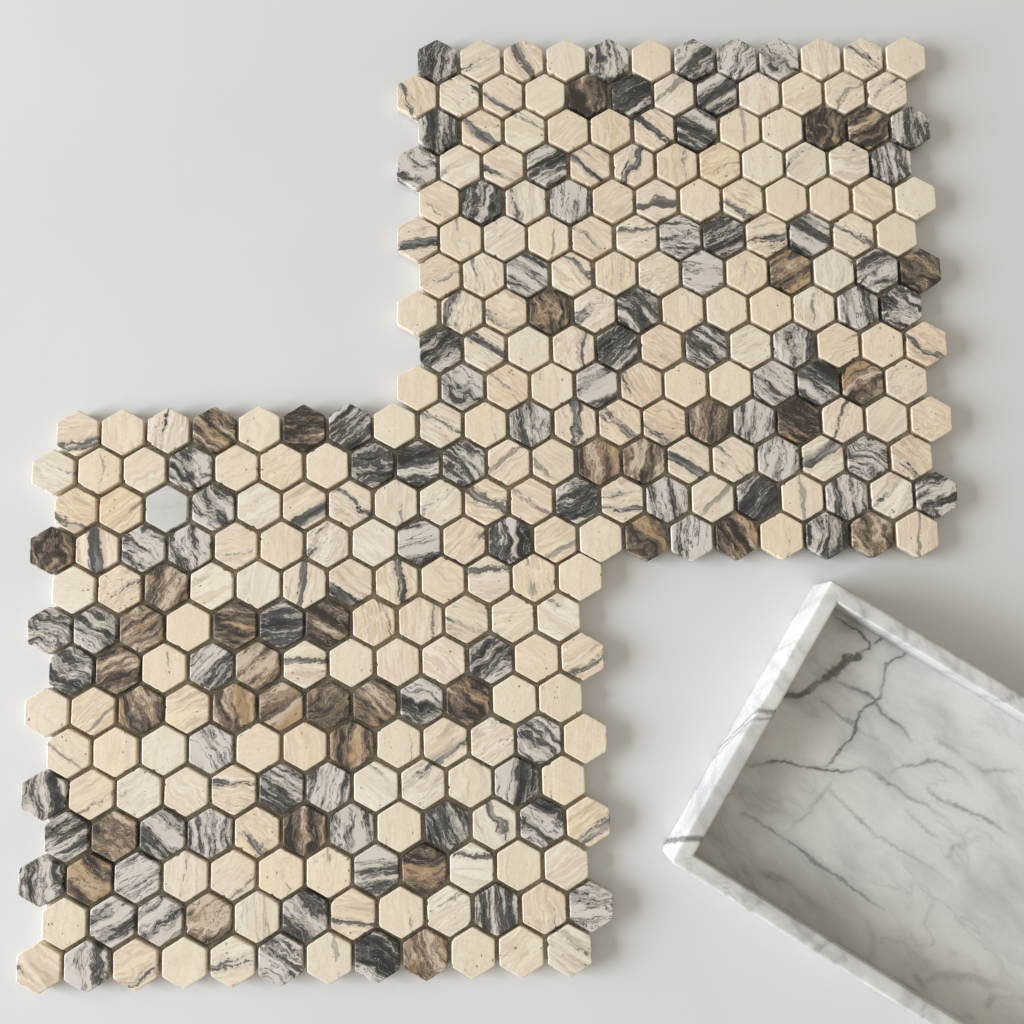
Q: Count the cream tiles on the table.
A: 200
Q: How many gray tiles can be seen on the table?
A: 83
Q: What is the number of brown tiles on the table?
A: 36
